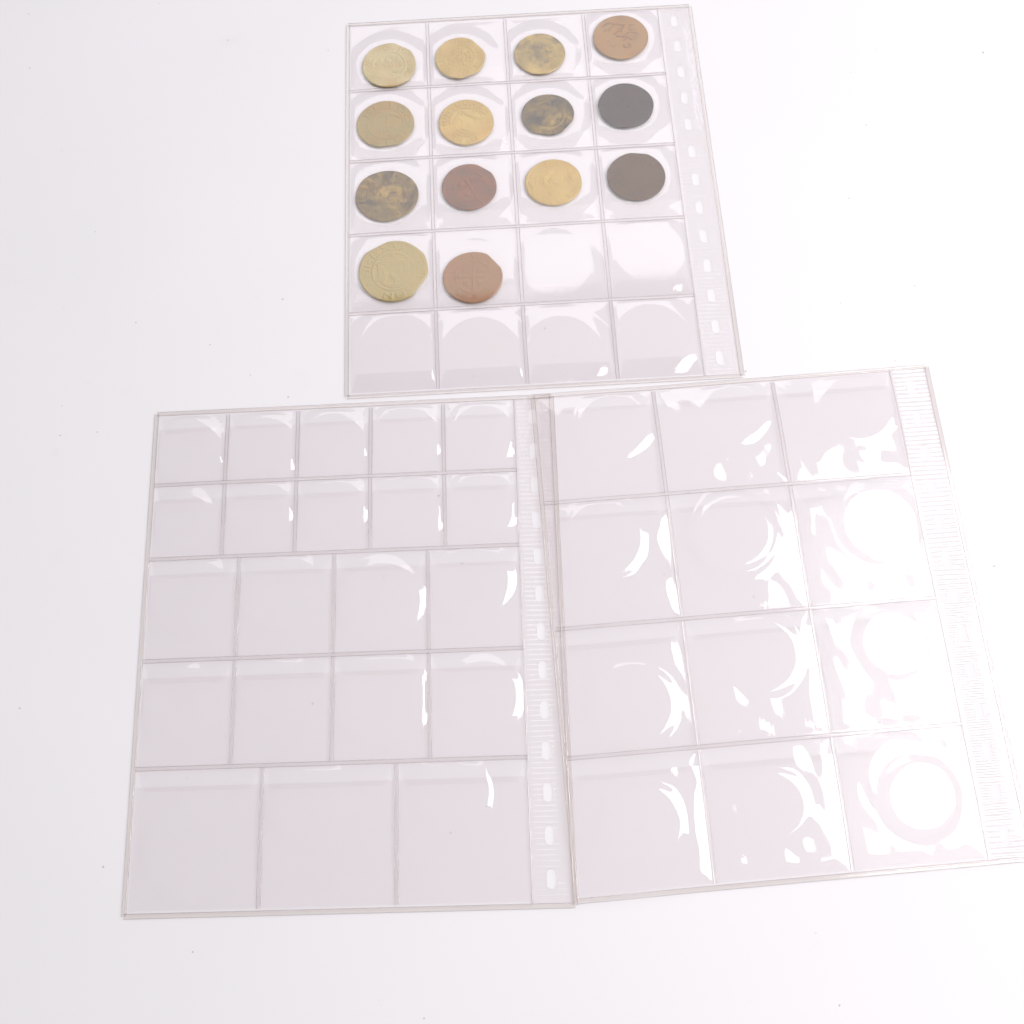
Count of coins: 14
